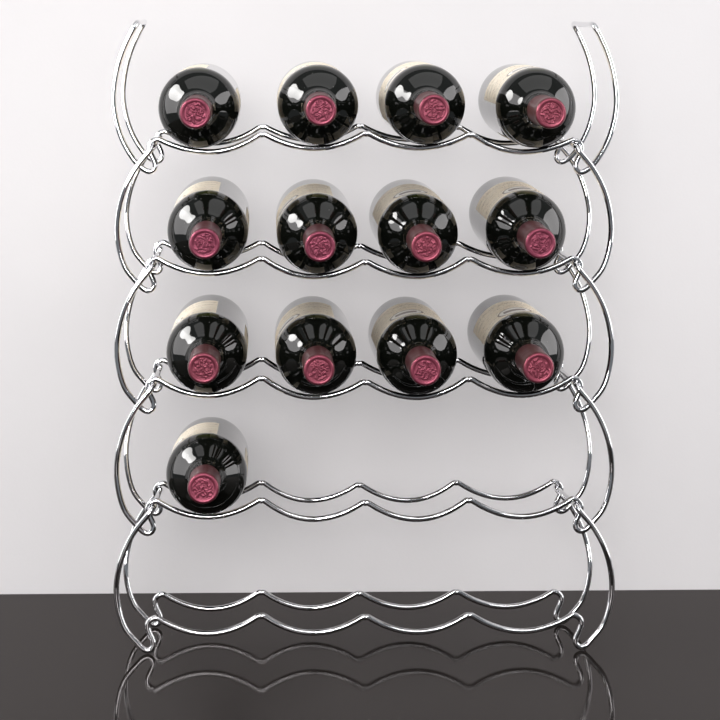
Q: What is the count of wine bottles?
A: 13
